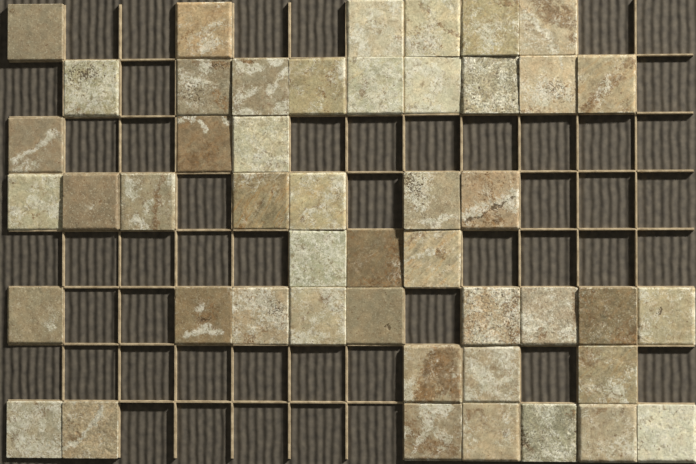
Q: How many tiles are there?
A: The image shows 47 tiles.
